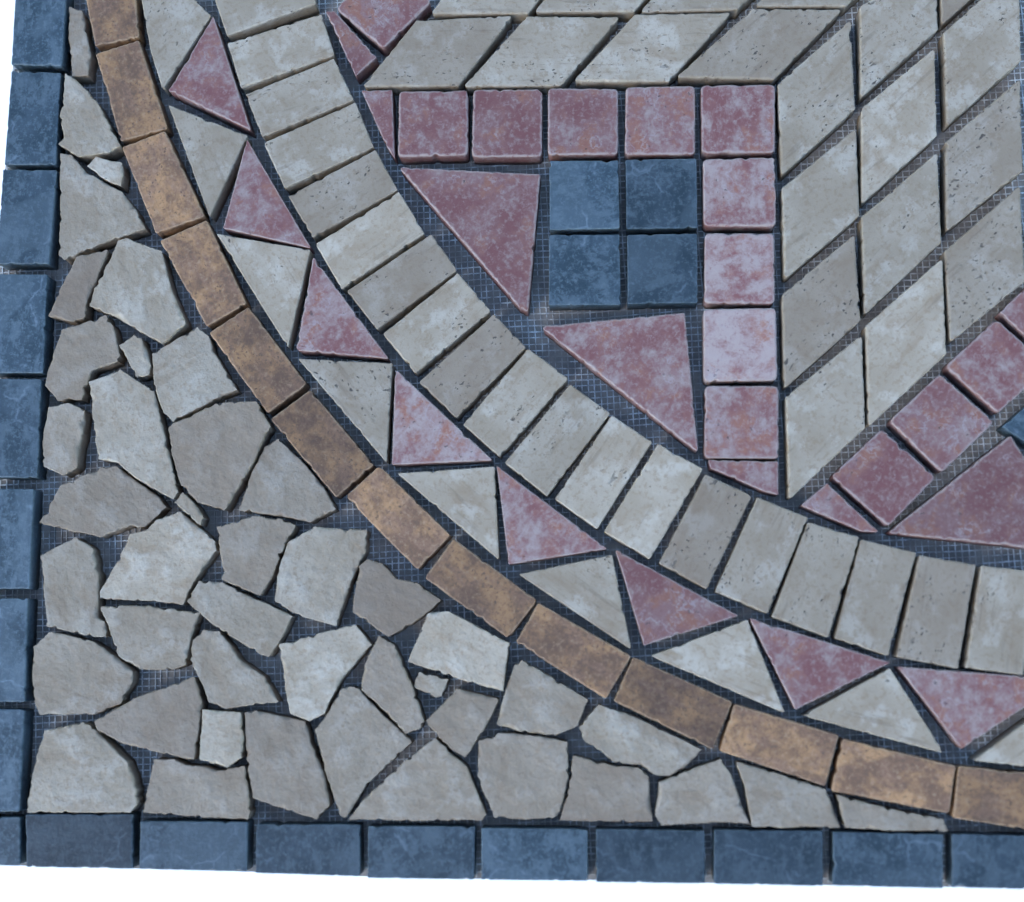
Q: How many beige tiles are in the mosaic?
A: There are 91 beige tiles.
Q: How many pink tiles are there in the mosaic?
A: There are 29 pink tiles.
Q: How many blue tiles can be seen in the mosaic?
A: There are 23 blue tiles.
